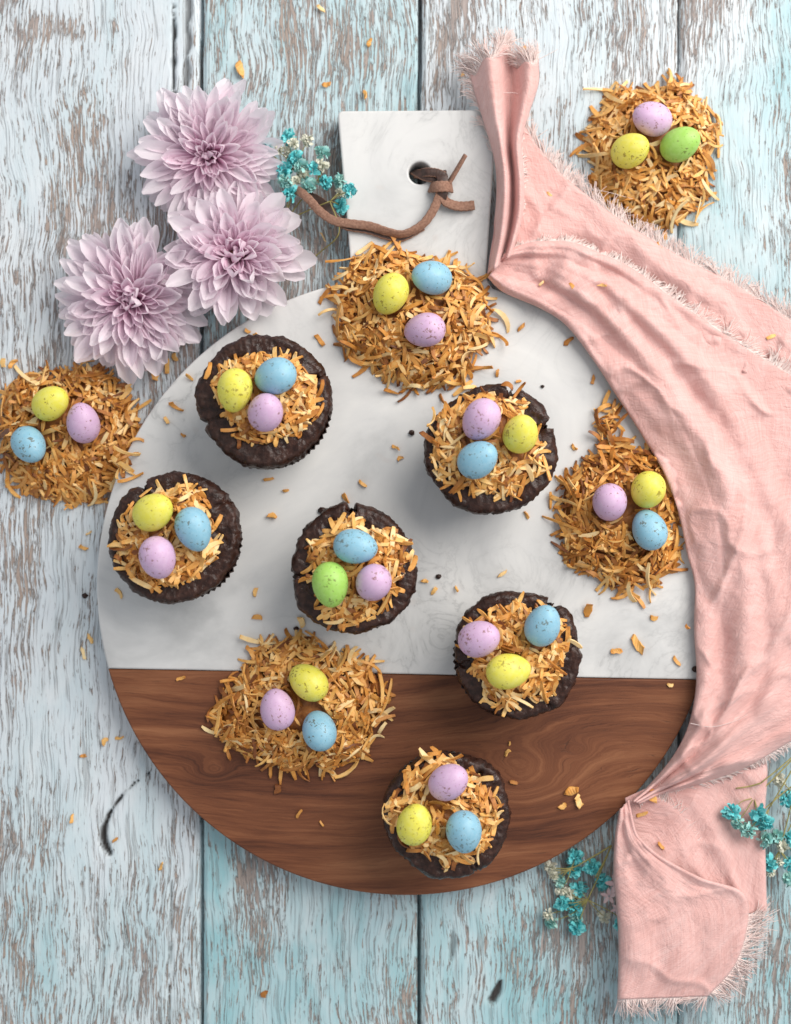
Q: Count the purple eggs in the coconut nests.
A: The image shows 11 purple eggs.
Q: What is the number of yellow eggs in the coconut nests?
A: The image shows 10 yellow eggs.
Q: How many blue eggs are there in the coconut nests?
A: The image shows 10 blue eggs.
